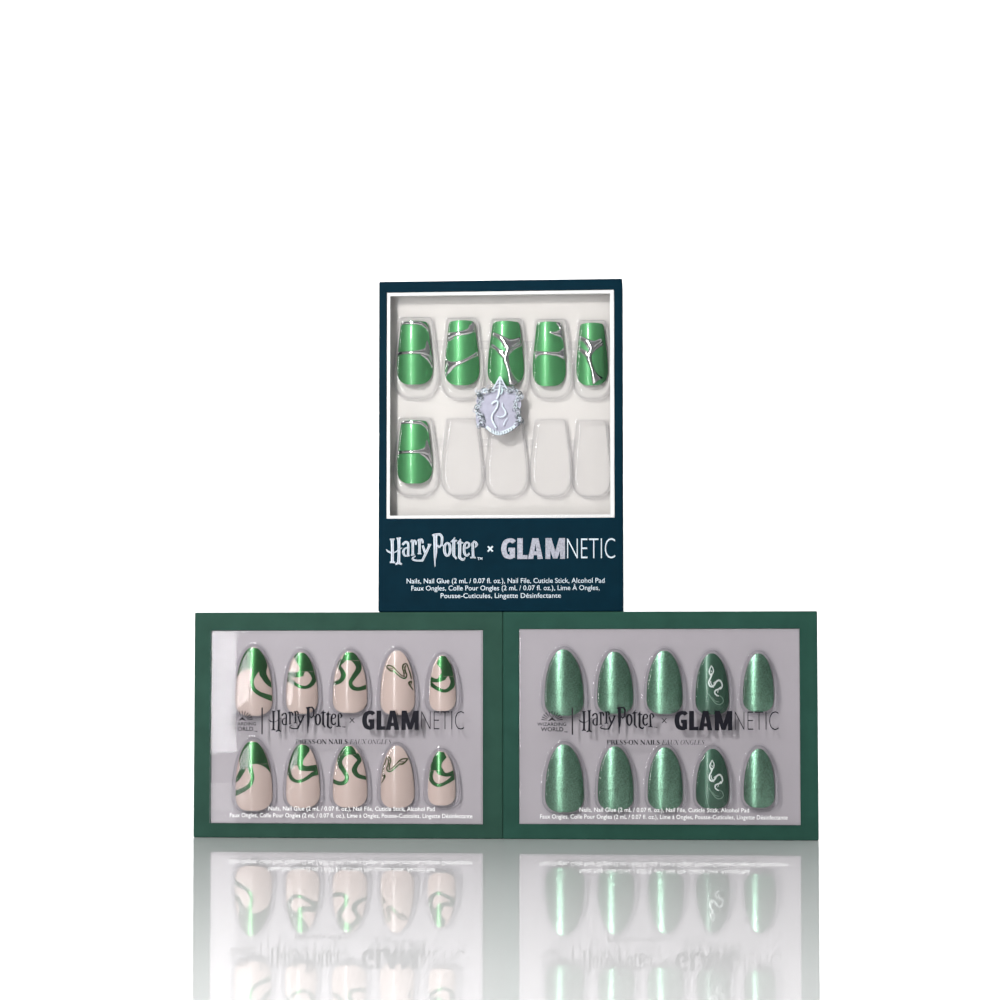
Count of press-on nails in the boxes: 26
